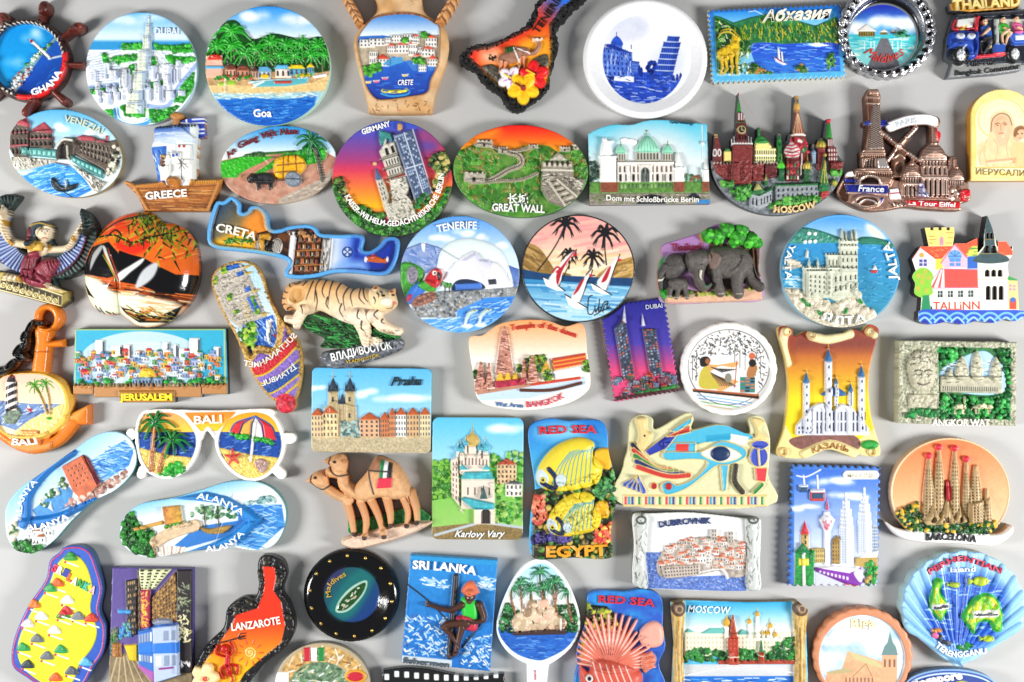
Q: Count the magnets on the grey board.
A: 59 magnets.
